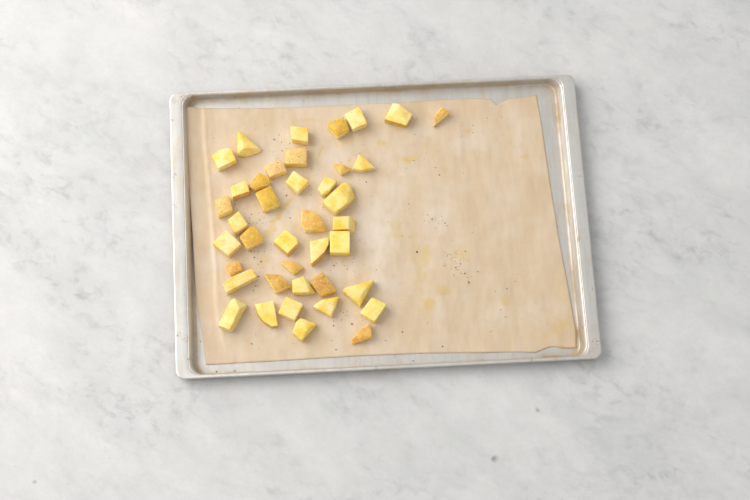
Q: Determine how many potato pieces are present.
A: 40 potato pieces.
